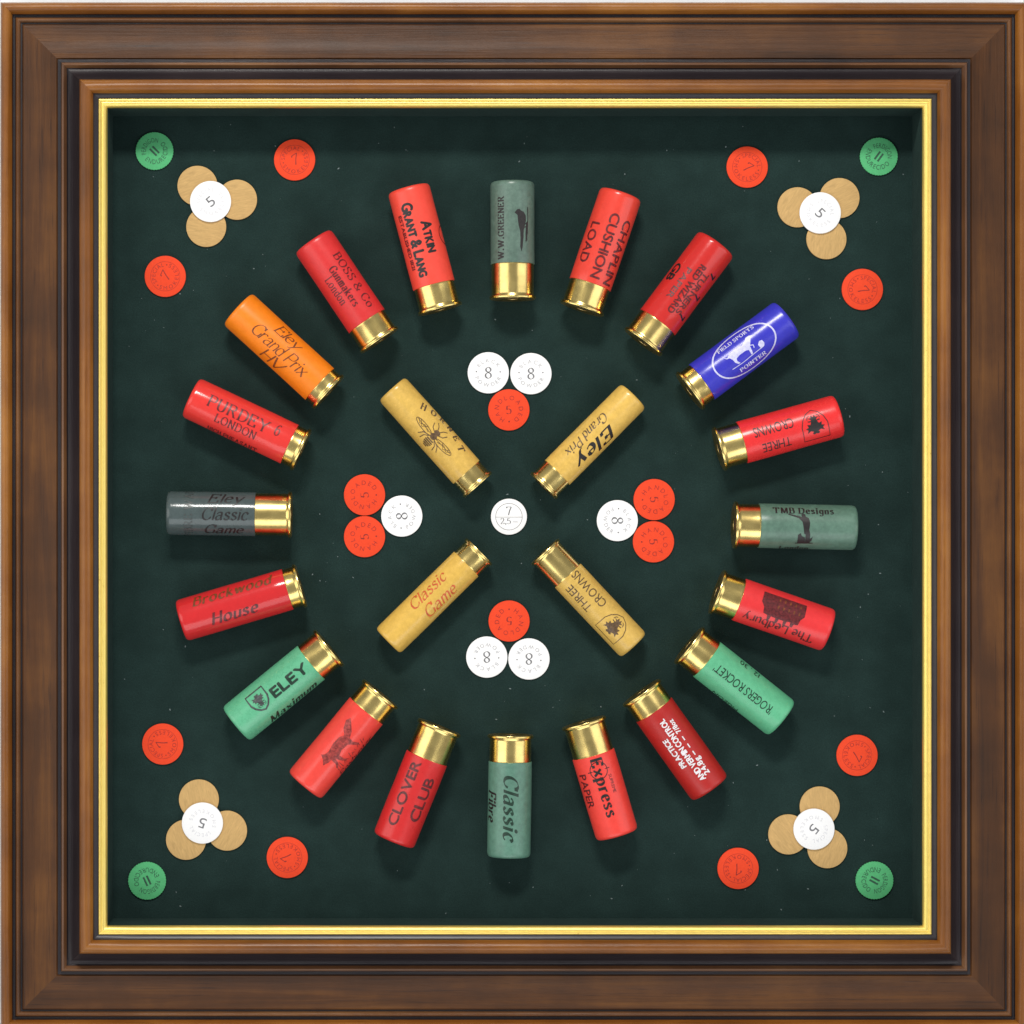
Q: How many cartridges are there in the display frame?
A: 24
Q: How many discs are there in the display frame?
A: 41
